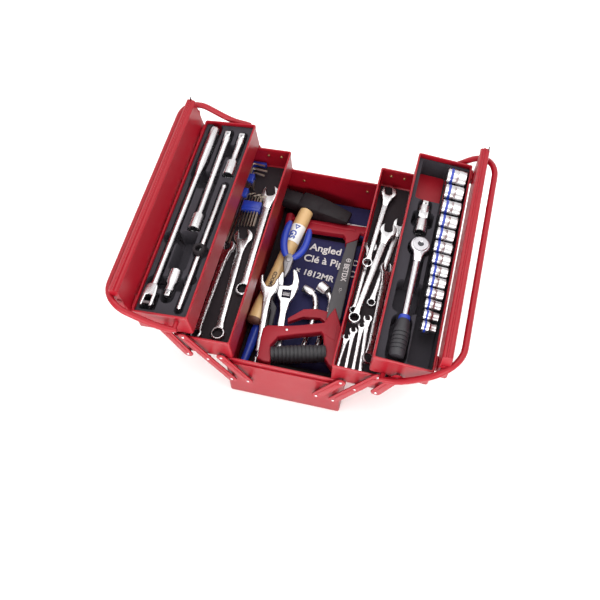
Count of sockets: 13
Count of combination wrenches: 12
